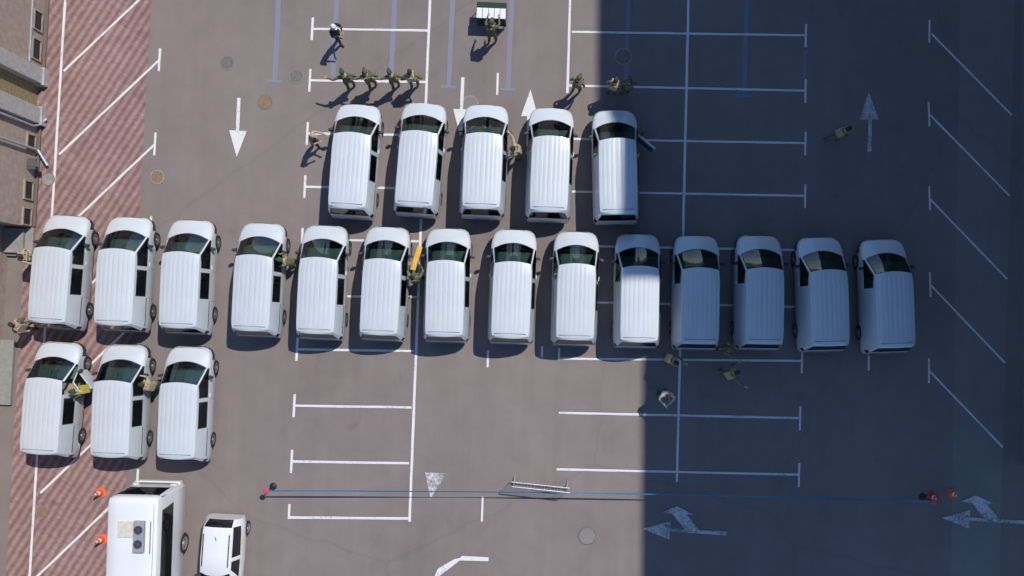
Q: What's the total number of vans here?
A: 22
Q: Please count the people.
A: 22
